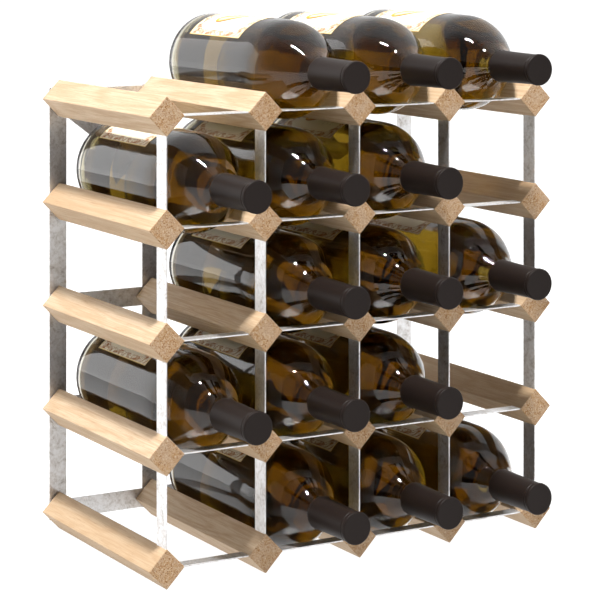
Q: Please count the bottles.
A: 15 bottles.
